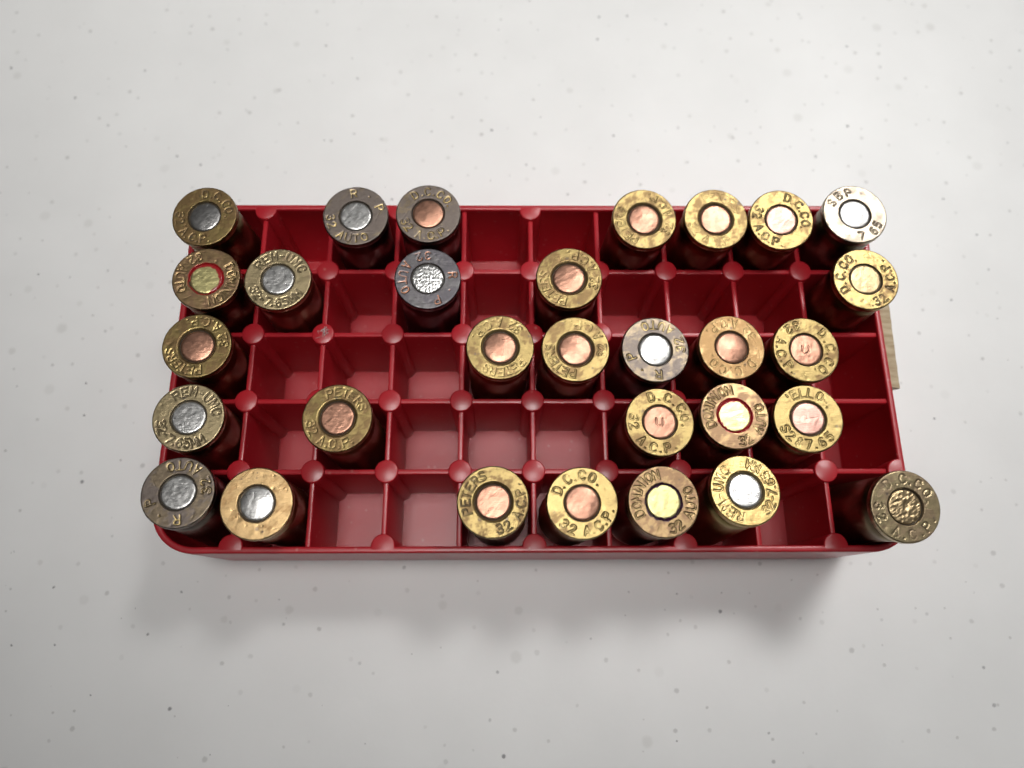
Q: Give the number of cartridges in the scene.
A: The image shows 30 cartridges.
